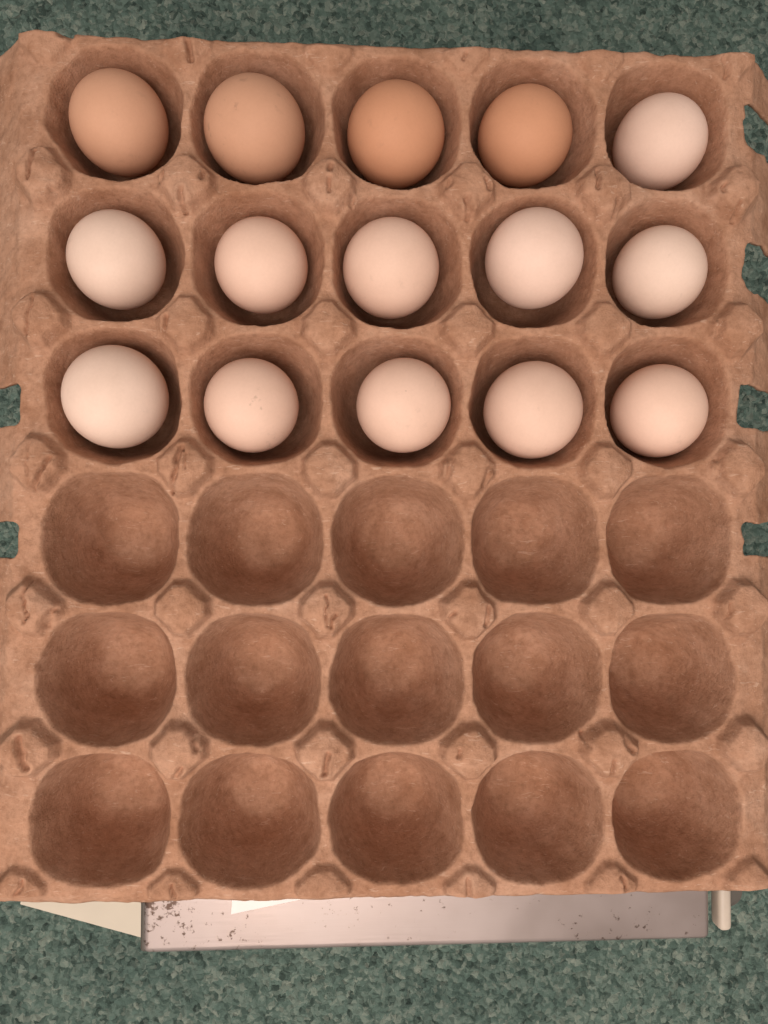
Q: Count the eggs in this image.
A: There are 15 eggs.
